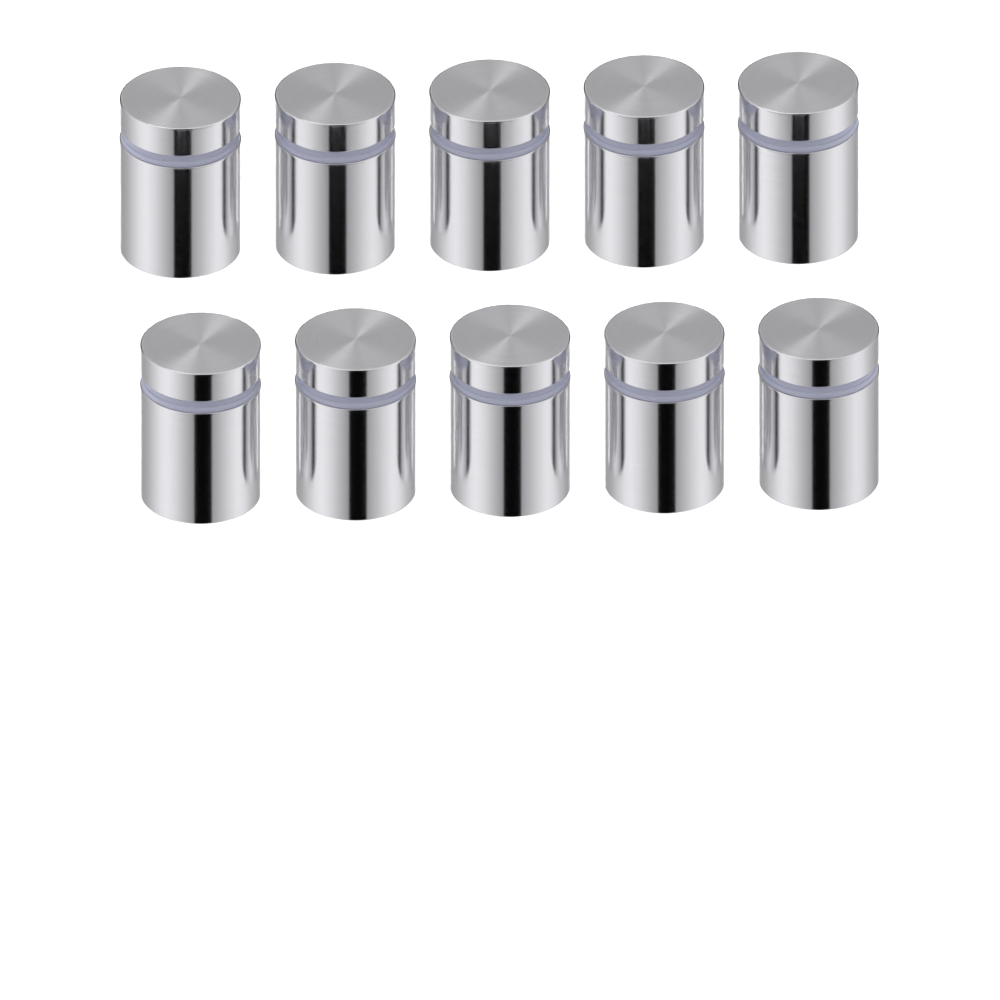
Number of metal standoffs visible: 10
